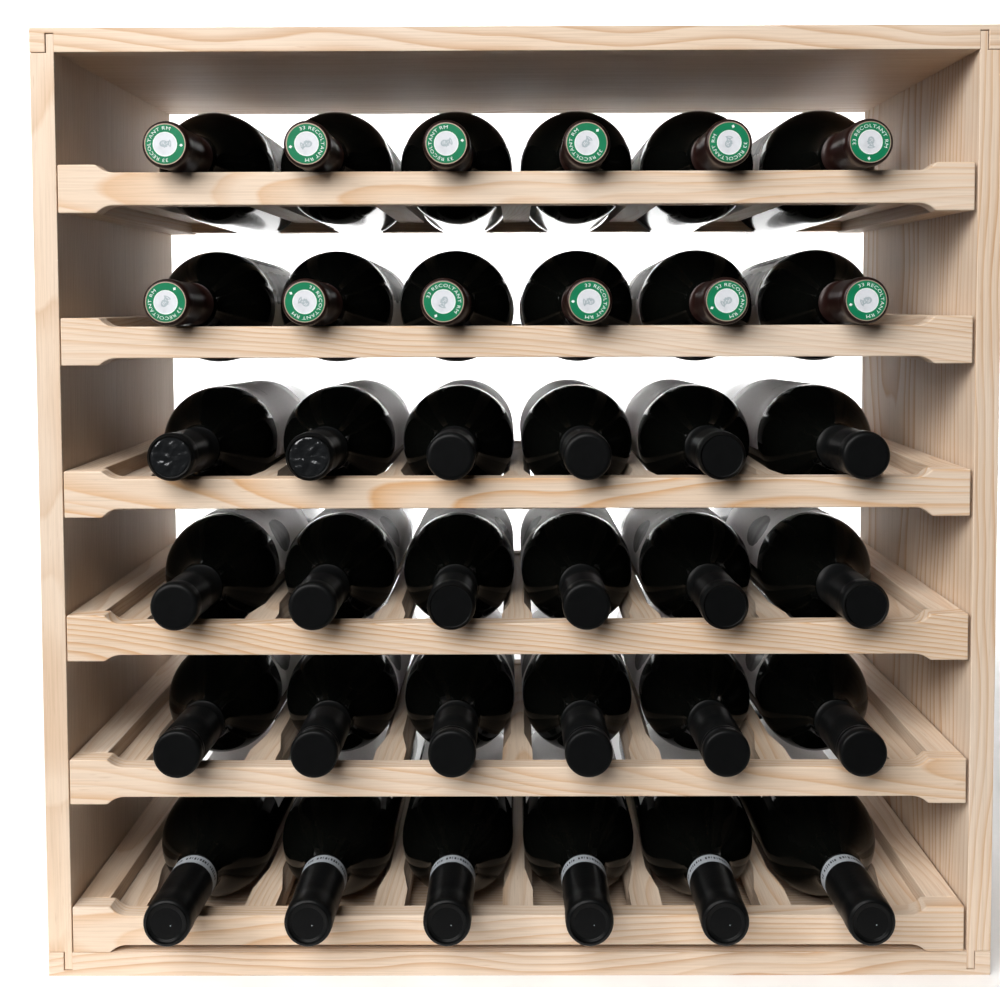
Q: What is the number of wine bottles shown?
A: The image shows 36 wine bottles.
